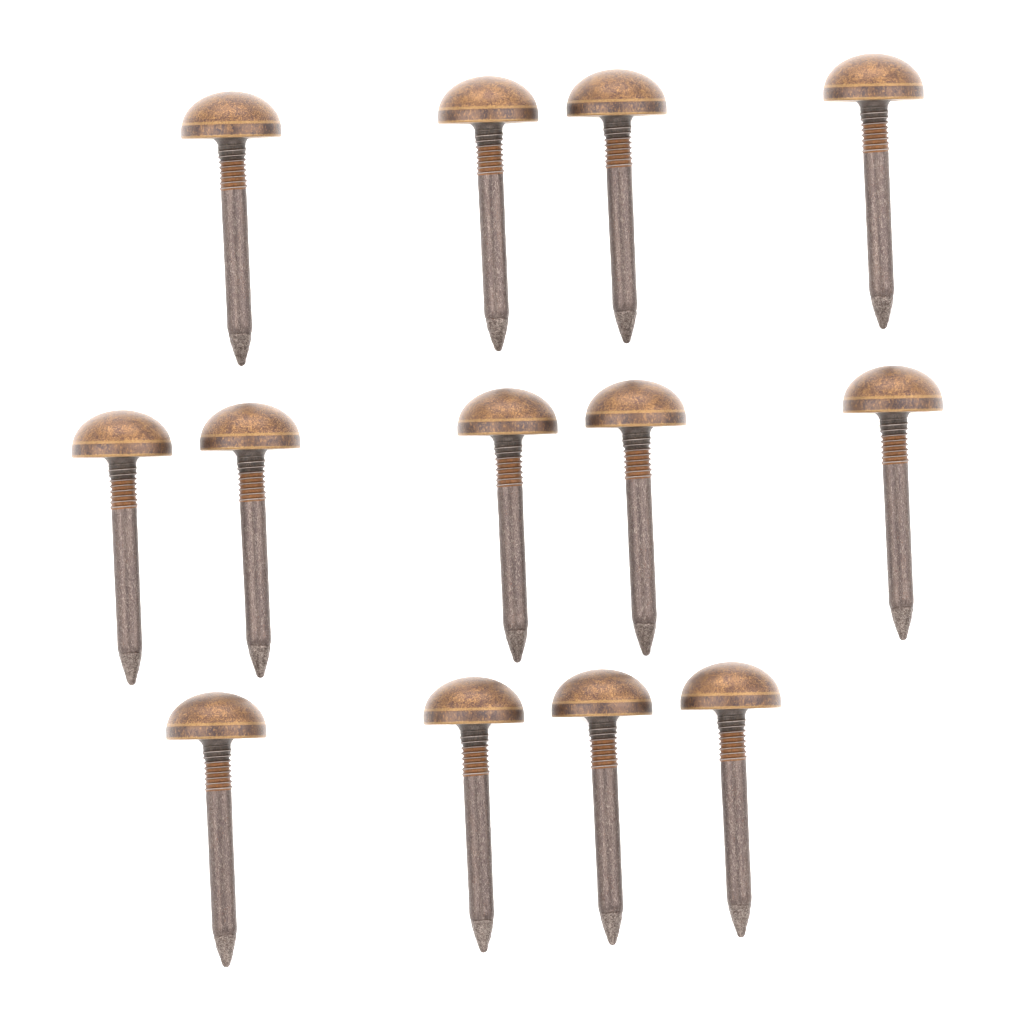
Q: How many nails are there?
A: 13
